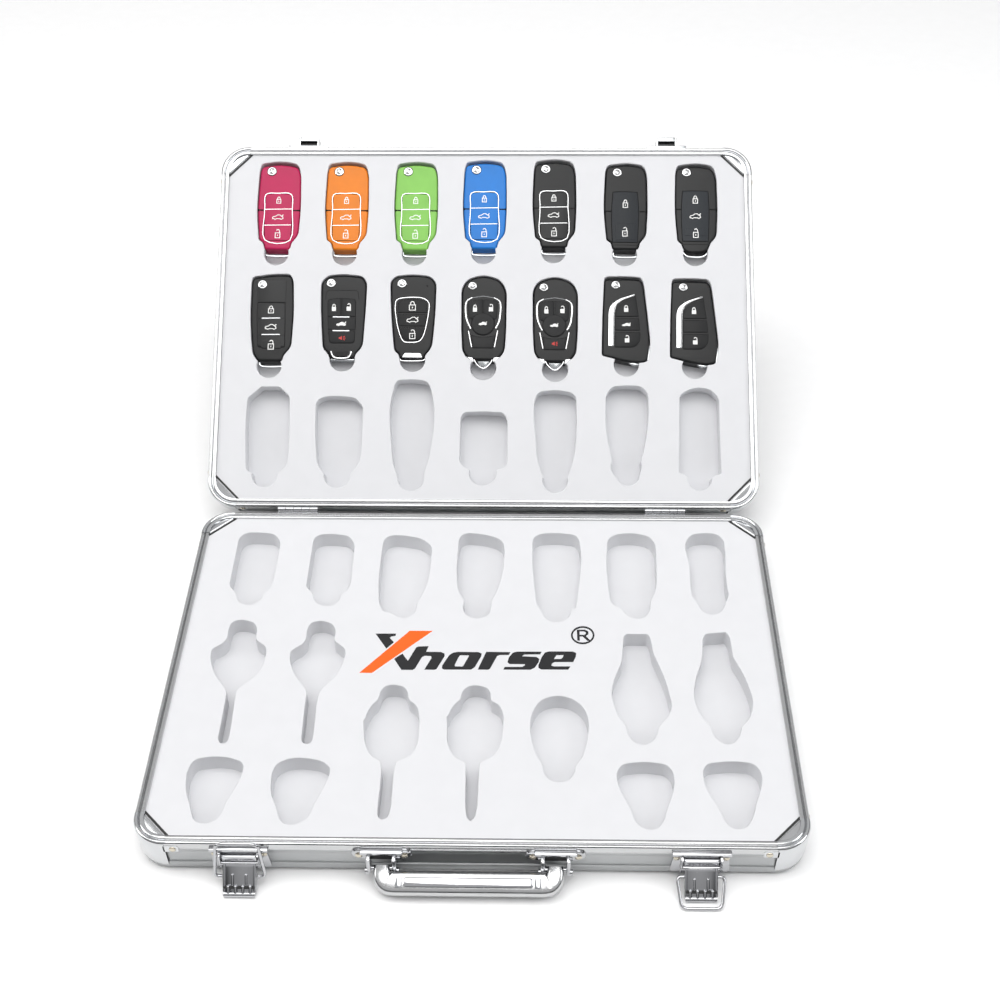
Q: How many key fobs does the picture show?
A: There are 14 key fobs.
